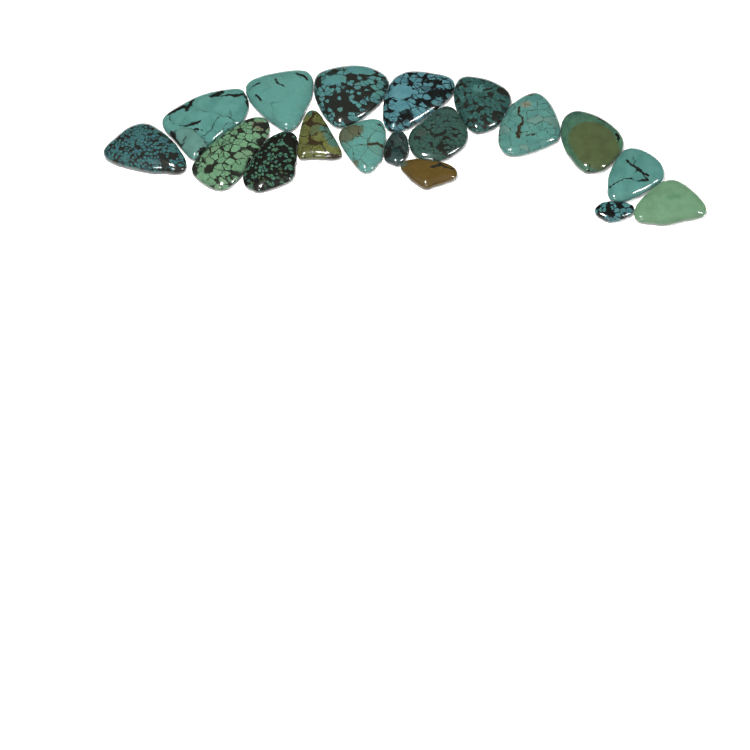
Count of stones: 18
